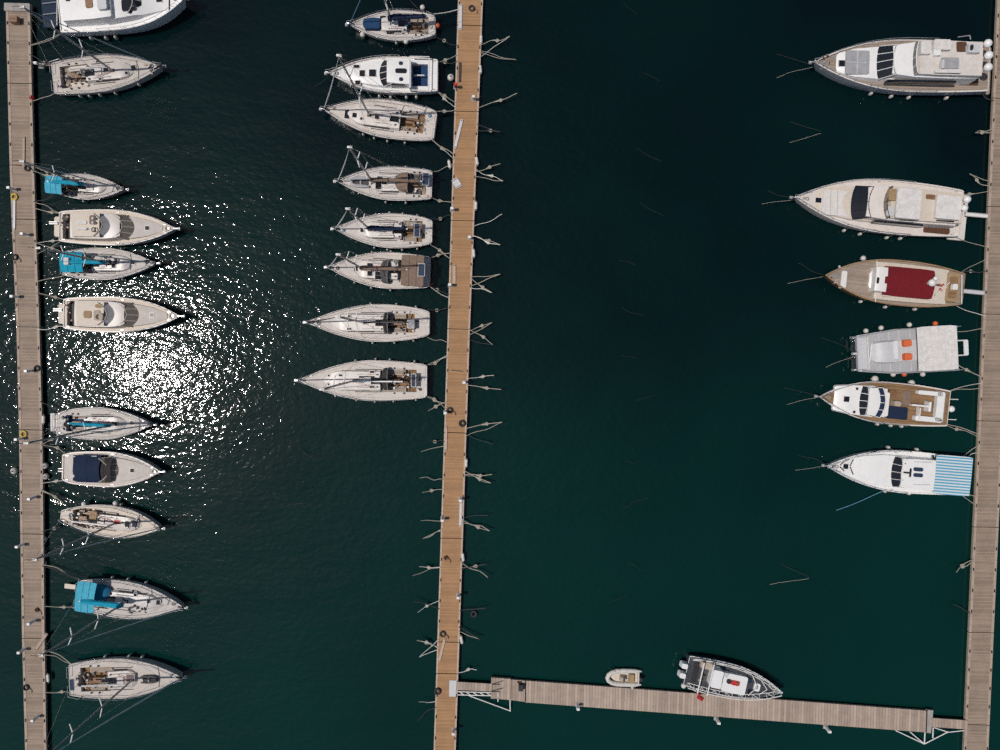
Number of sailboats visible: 14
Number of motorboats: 13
